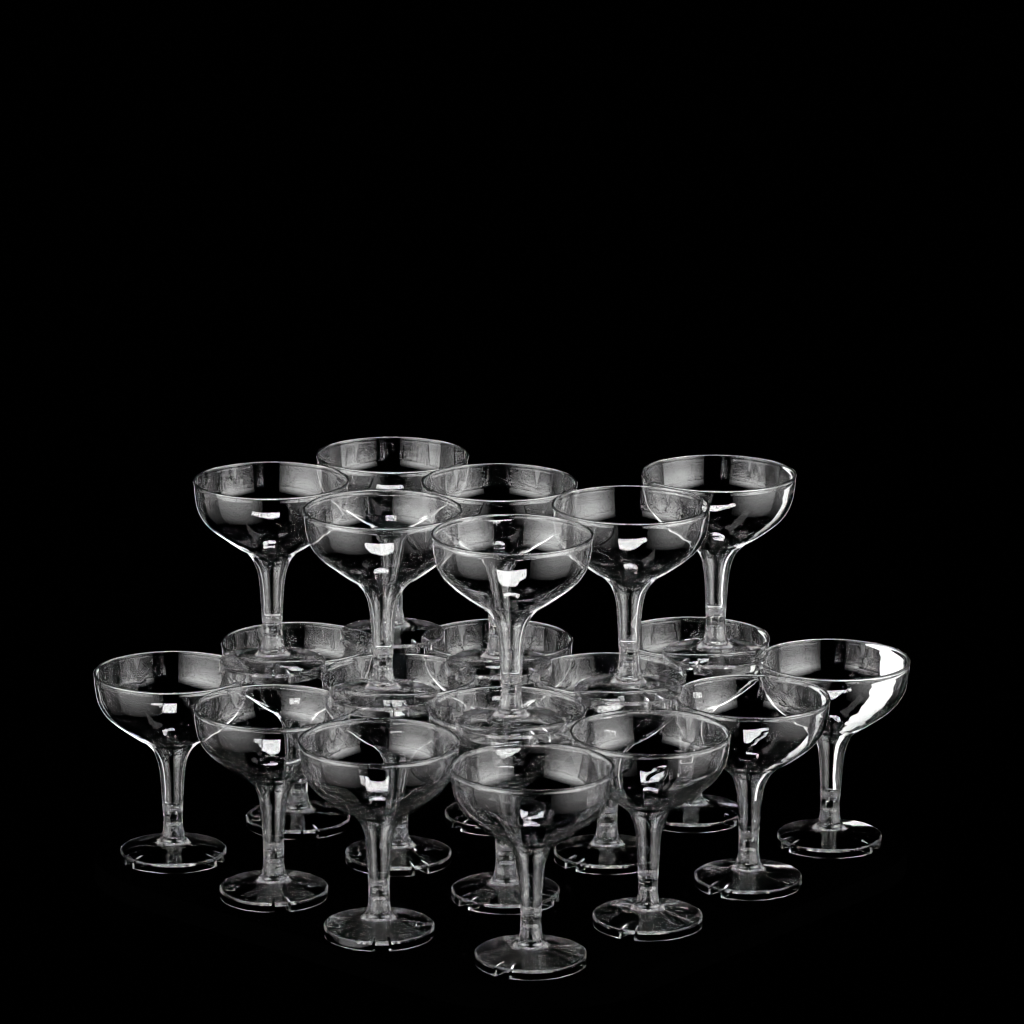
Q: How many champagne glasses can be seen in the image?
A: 20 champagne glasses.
